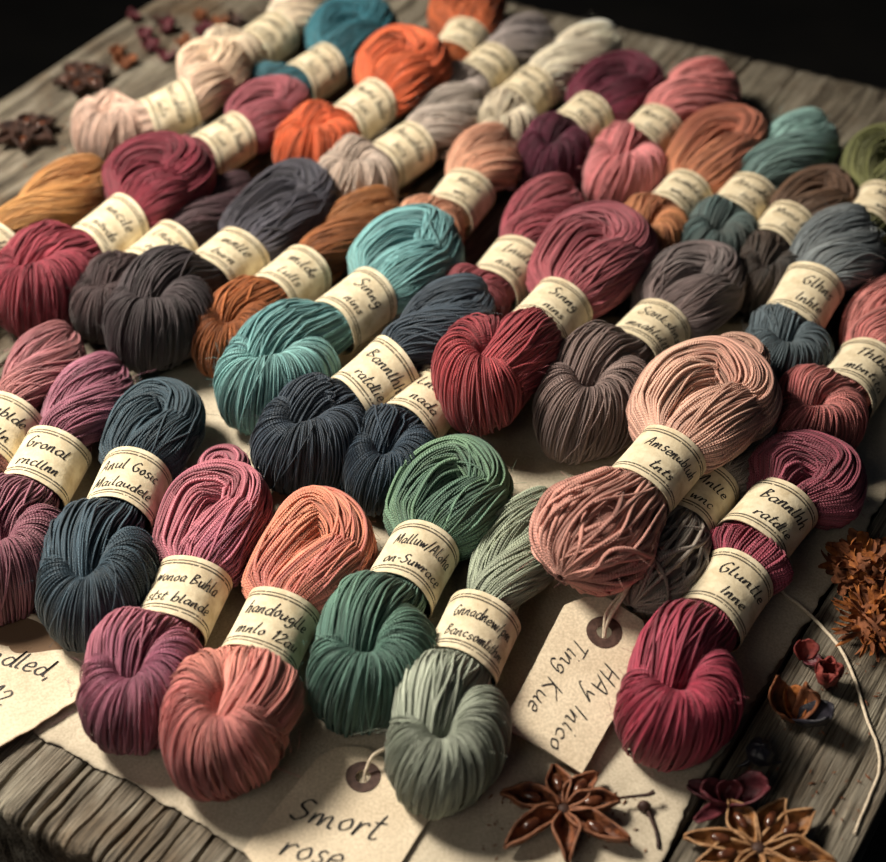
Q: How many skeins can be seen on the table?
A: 39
